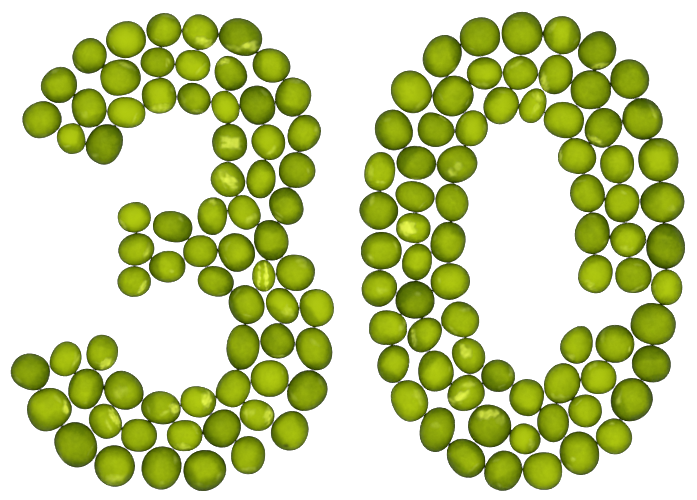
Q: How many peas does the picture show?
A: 141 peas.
